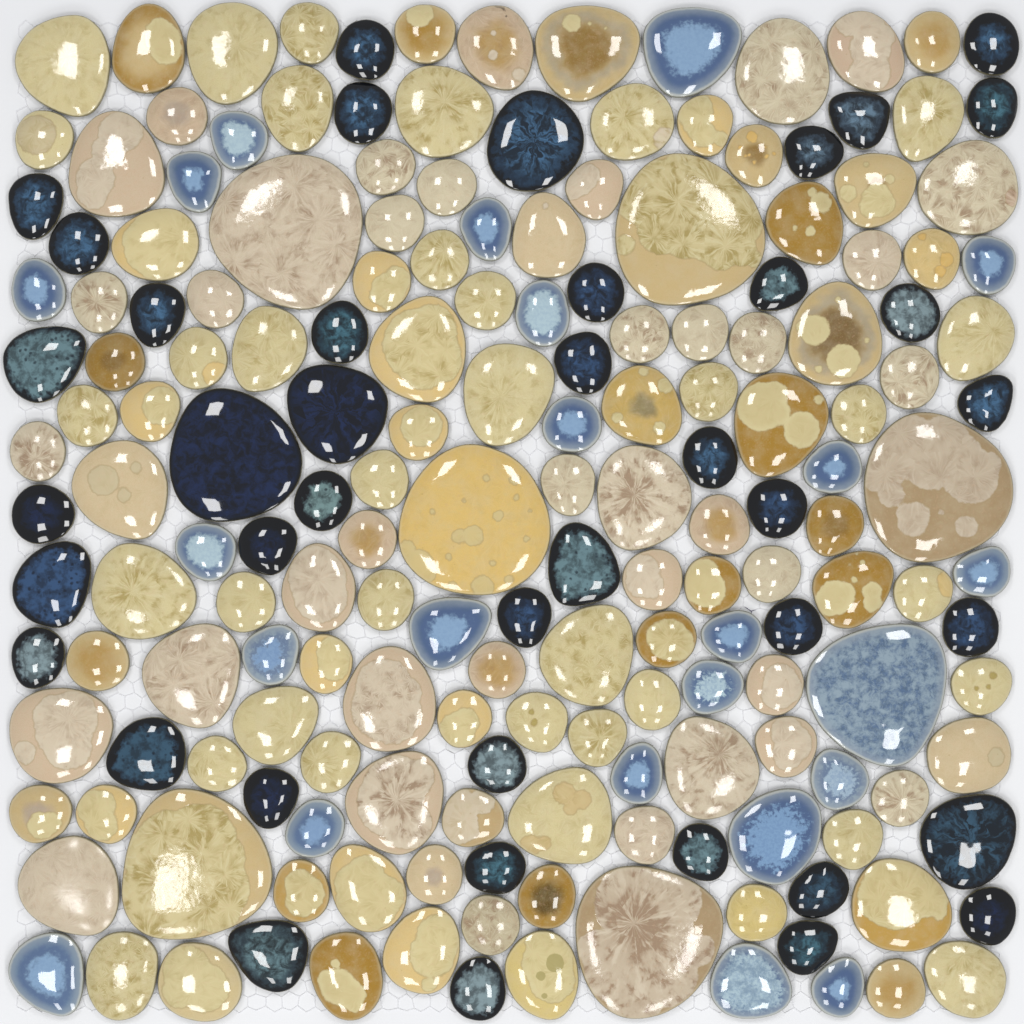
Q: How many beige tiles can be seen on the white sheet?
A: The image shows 119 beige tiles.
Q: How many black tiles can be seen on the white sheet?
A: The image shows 41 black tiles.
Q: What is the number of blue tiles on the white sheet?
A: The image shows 23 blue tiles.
